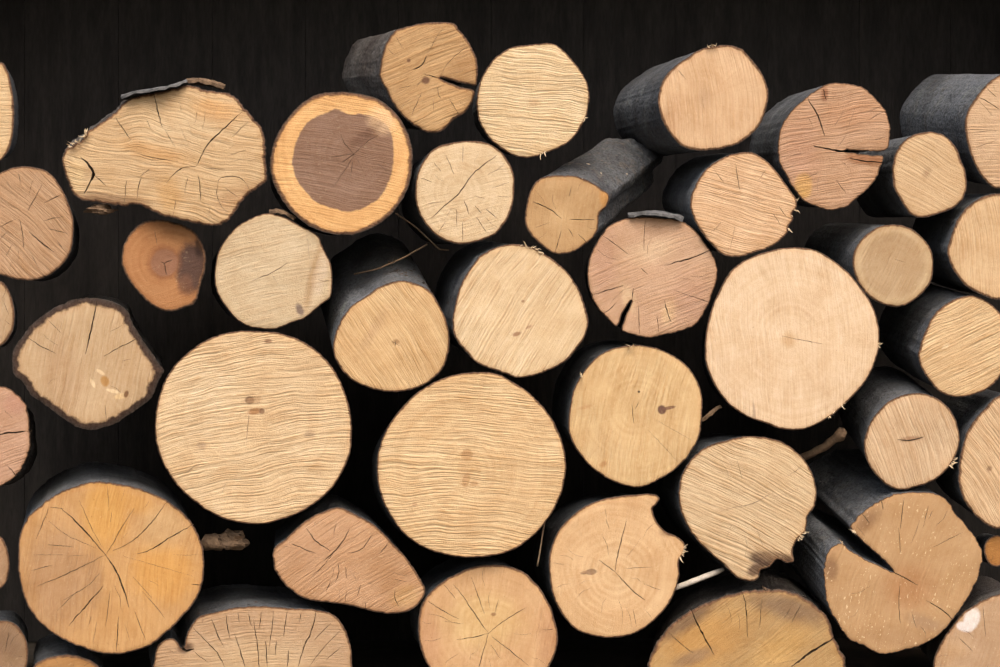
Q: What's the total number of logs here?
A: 43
